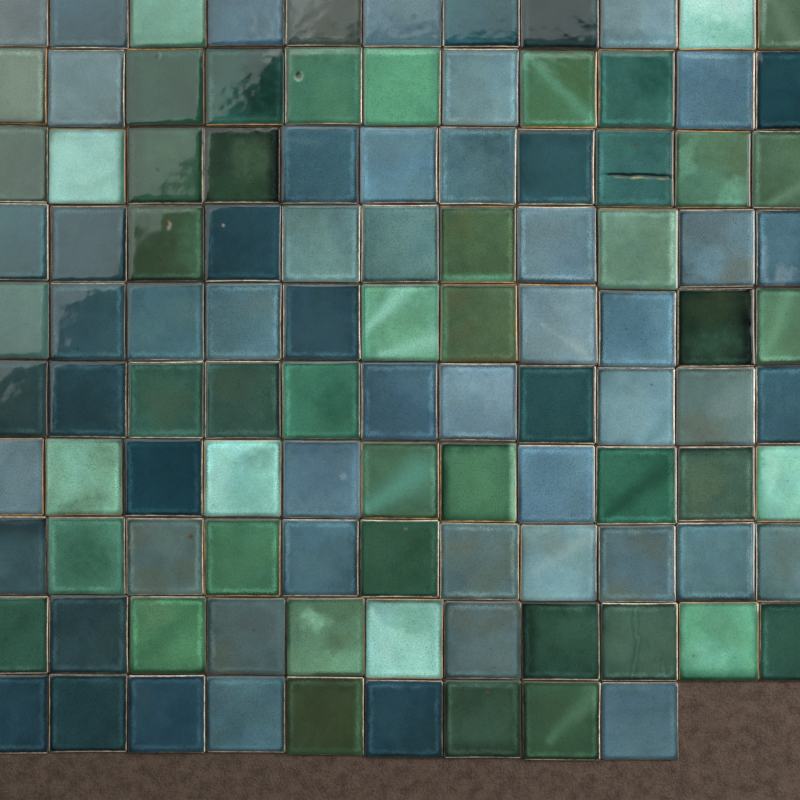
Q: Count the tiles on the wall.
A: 108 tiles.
